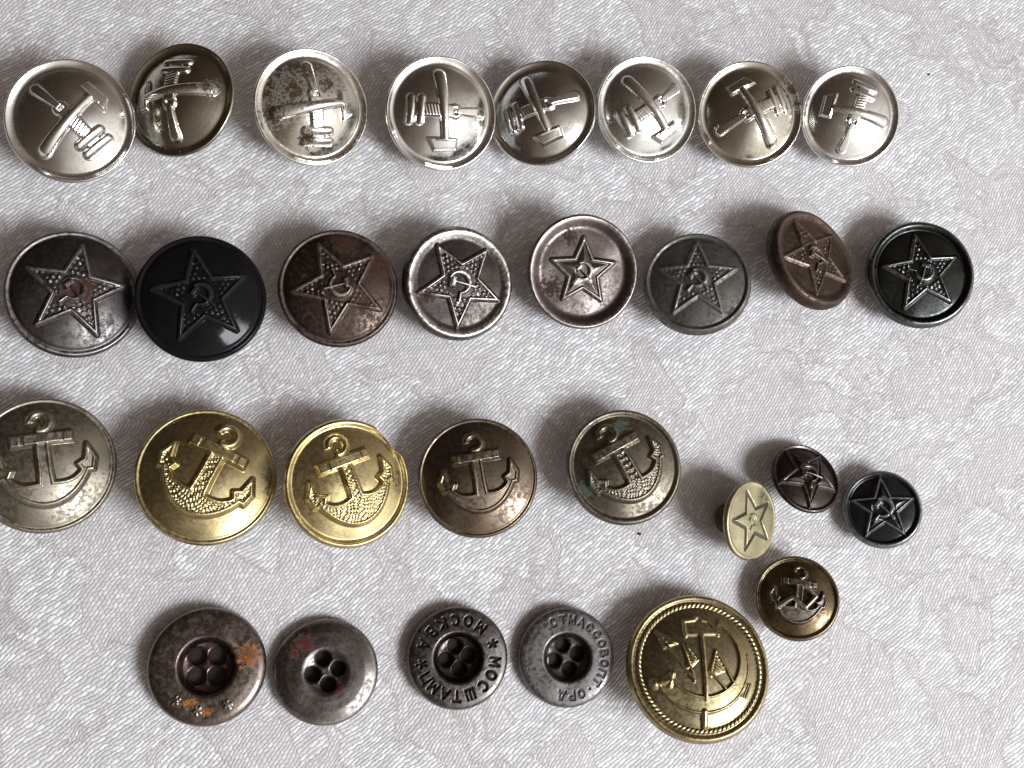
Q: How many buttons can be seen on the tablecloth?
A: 30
